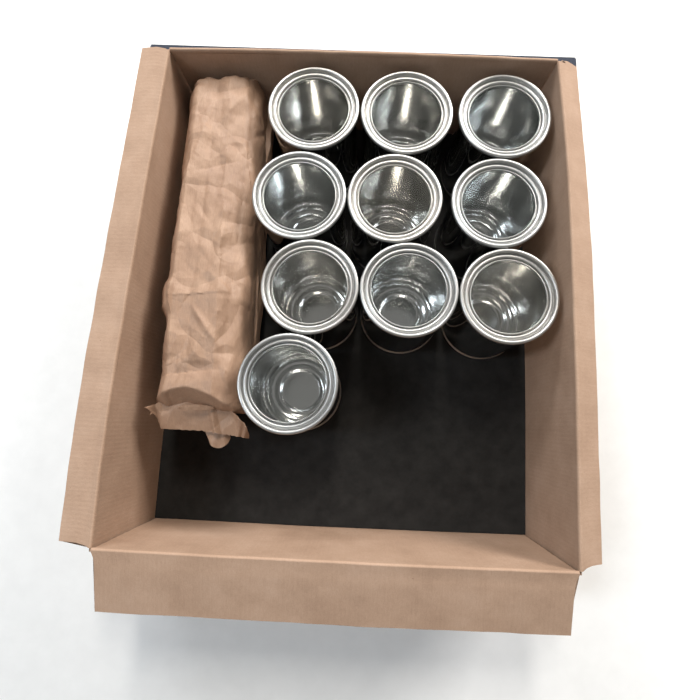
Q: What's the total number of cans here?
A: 10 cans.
